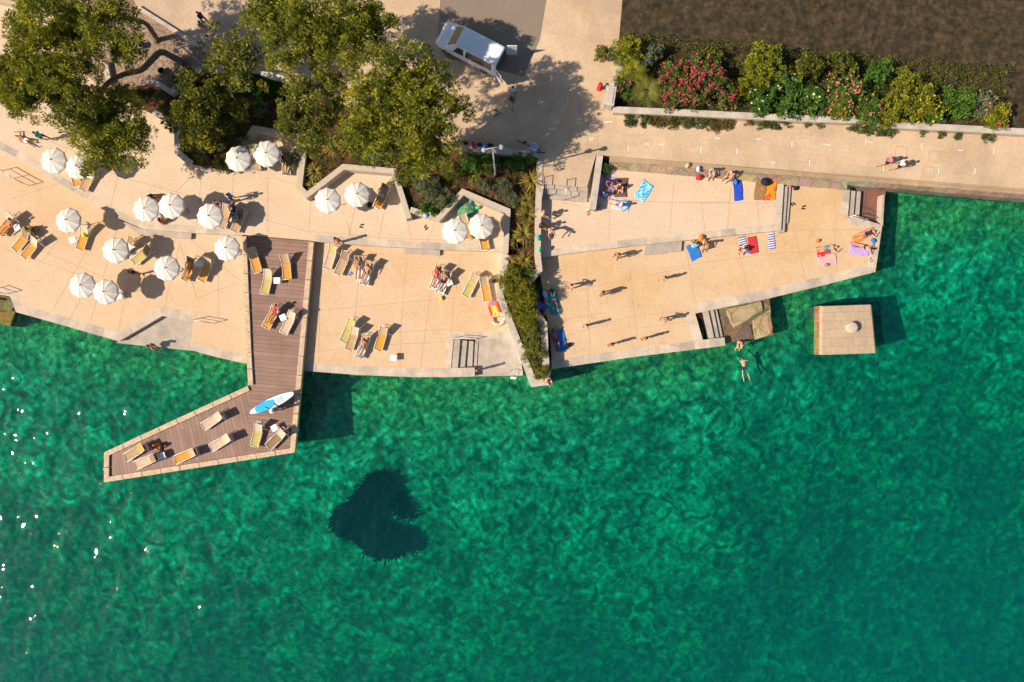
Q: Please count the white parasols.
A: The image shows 17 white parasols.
